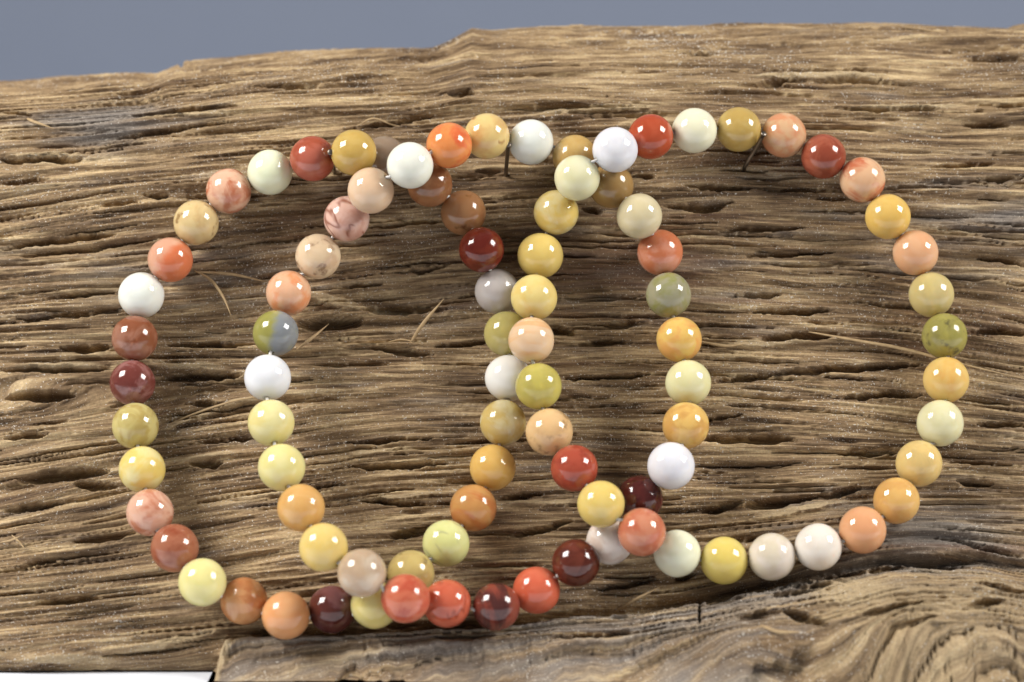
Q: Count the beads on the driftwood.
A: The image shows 91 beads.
